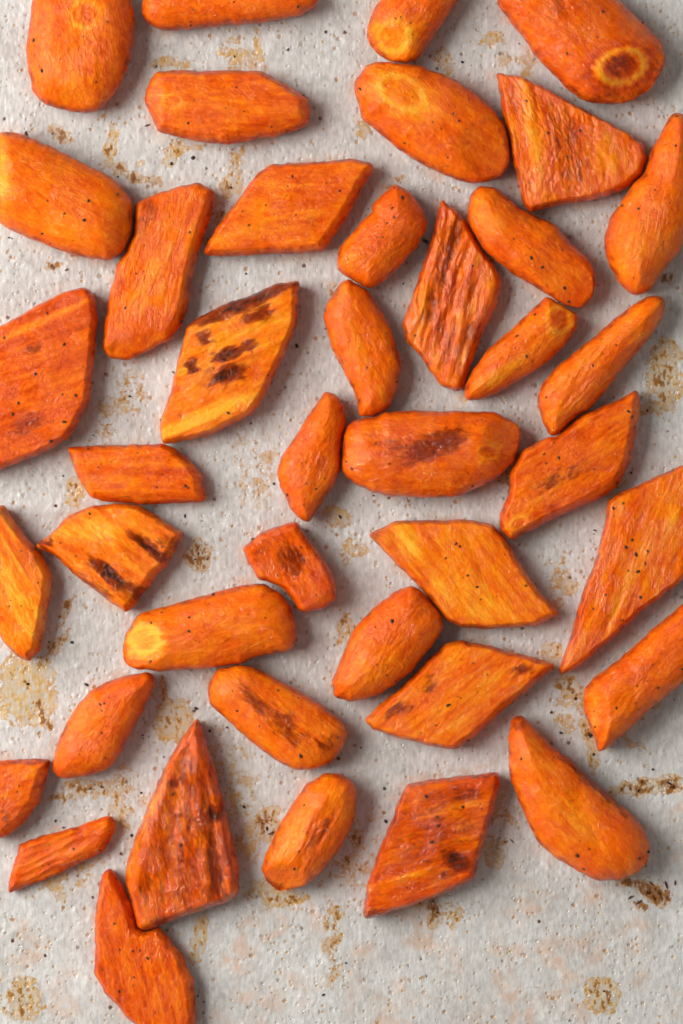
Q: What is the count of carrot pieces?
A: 41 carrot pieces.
